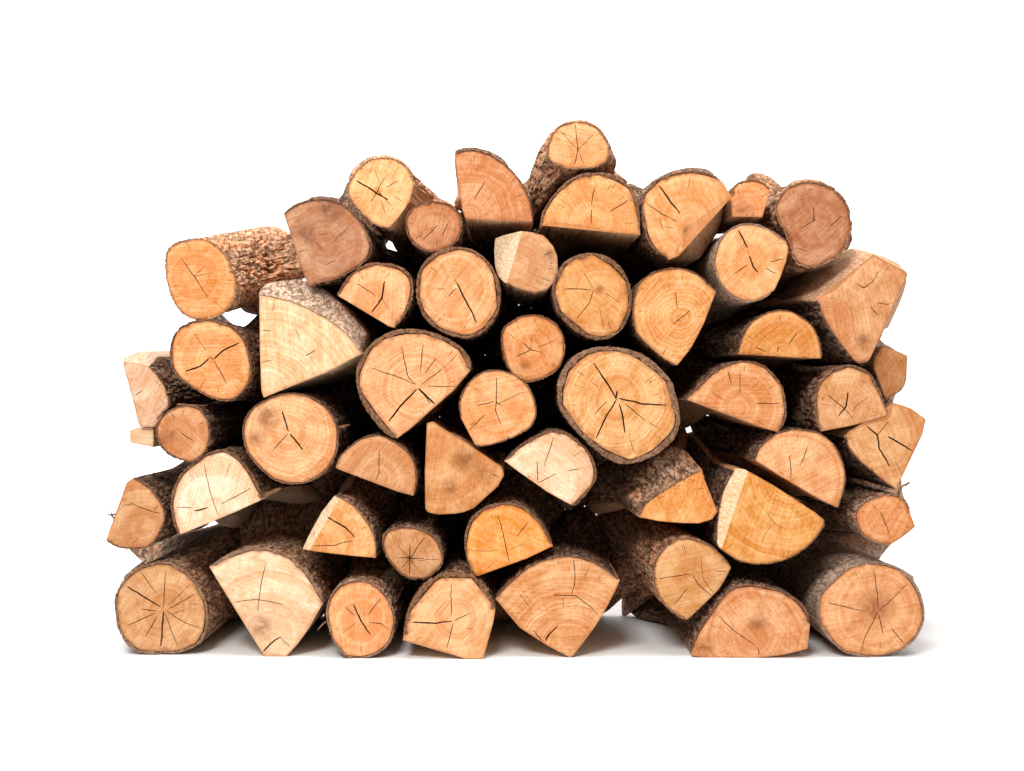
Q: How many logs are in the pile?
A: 52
